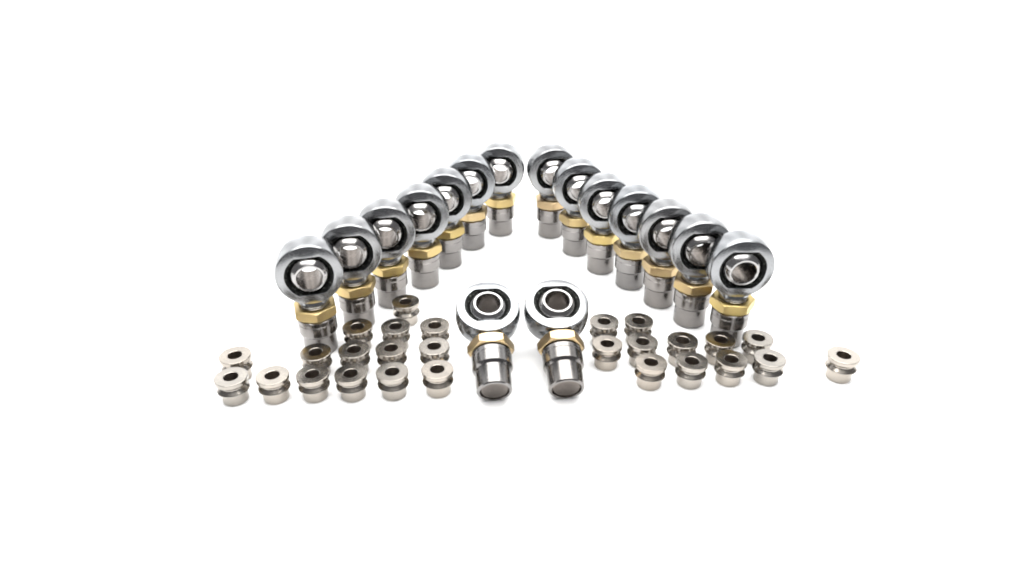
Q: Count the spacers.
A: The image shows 27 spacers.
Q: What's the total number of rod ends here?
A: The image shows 16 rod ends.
